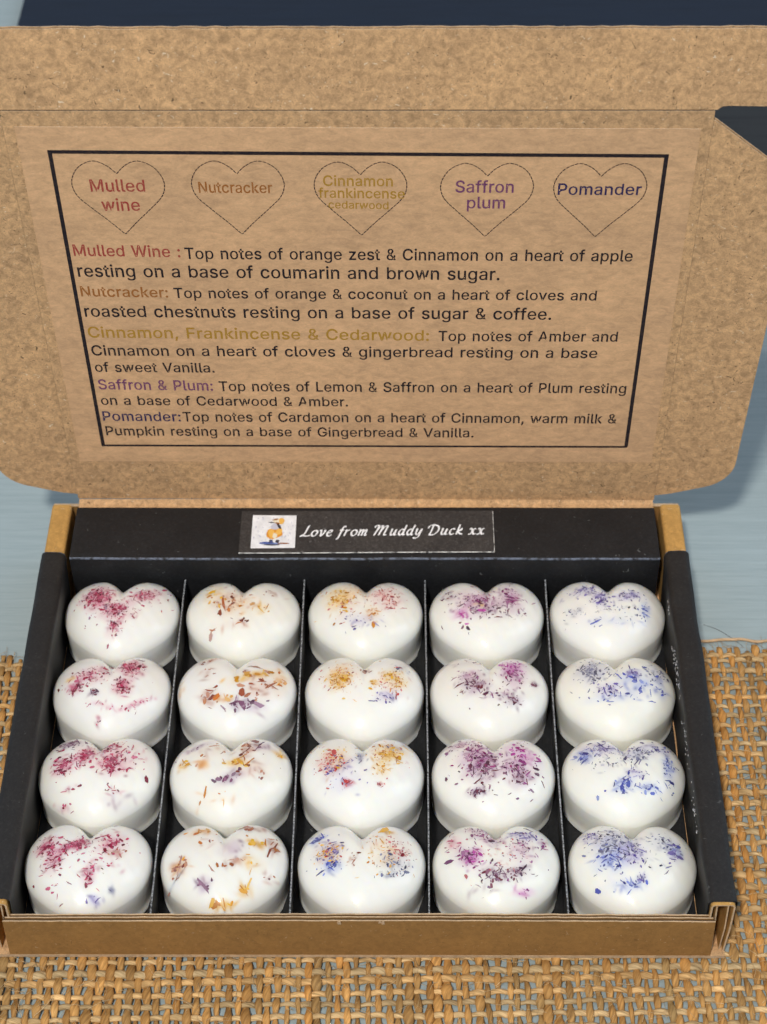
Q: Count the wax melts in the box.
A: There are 20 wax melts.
